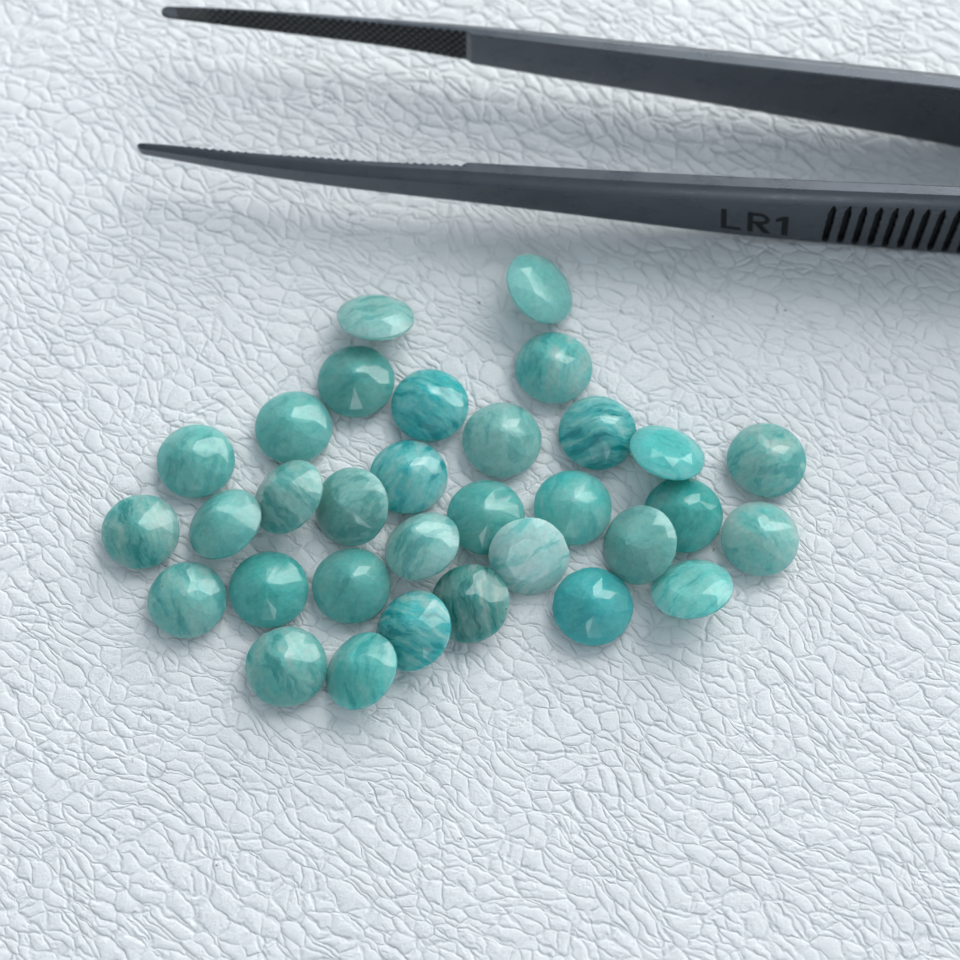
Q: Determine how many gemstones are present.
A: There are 32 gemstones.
